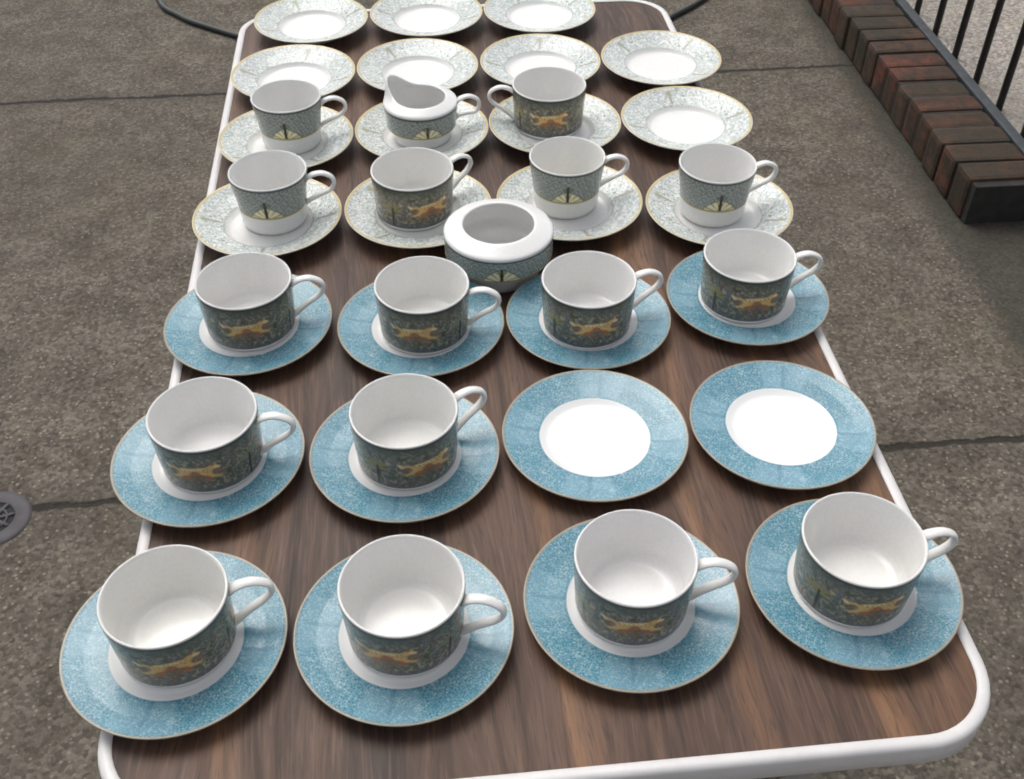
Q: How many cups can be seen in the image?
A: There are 16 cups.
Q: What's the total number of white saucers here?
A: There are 15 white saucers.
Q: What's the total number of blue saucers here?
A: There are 12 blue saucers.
